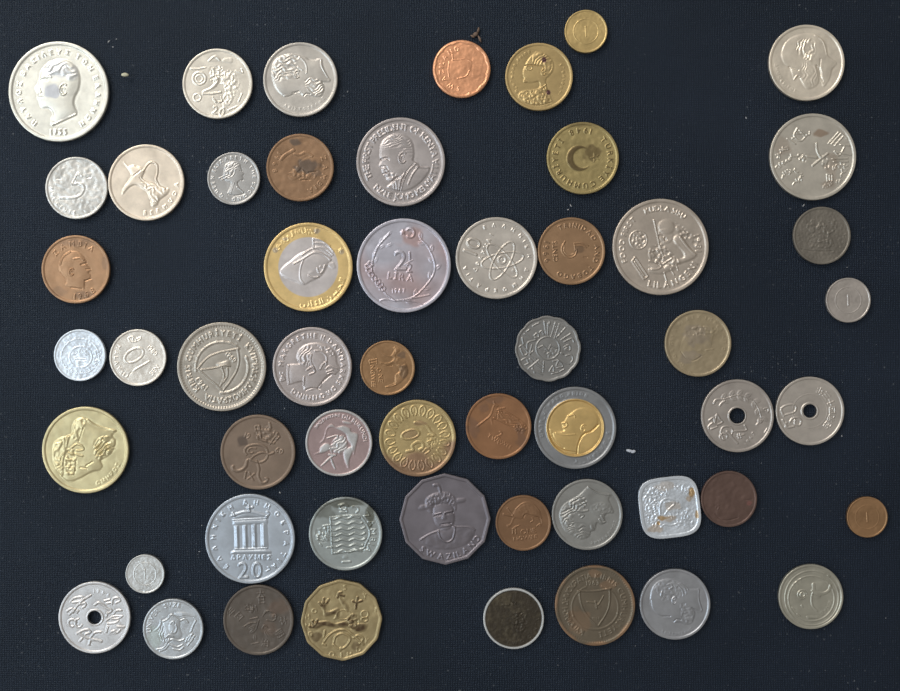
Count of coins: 54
